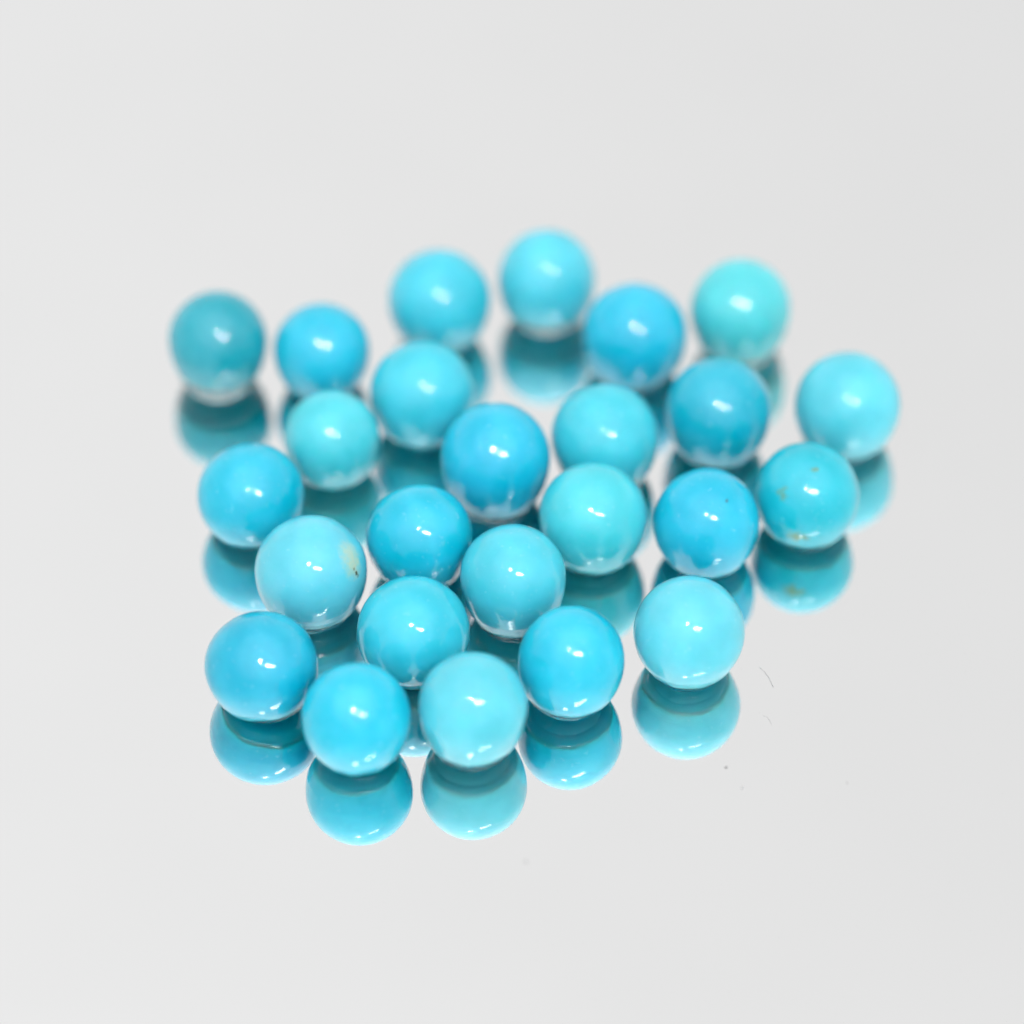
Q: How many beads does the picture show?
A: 25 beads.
